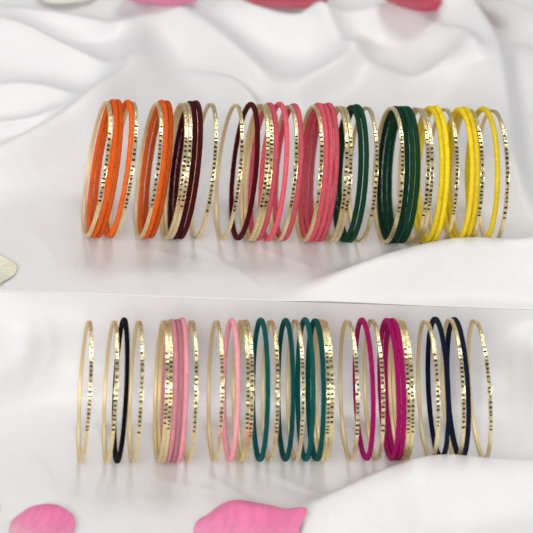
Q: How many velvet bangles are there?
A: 38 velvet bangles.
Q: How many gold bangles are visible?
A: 40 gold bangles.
